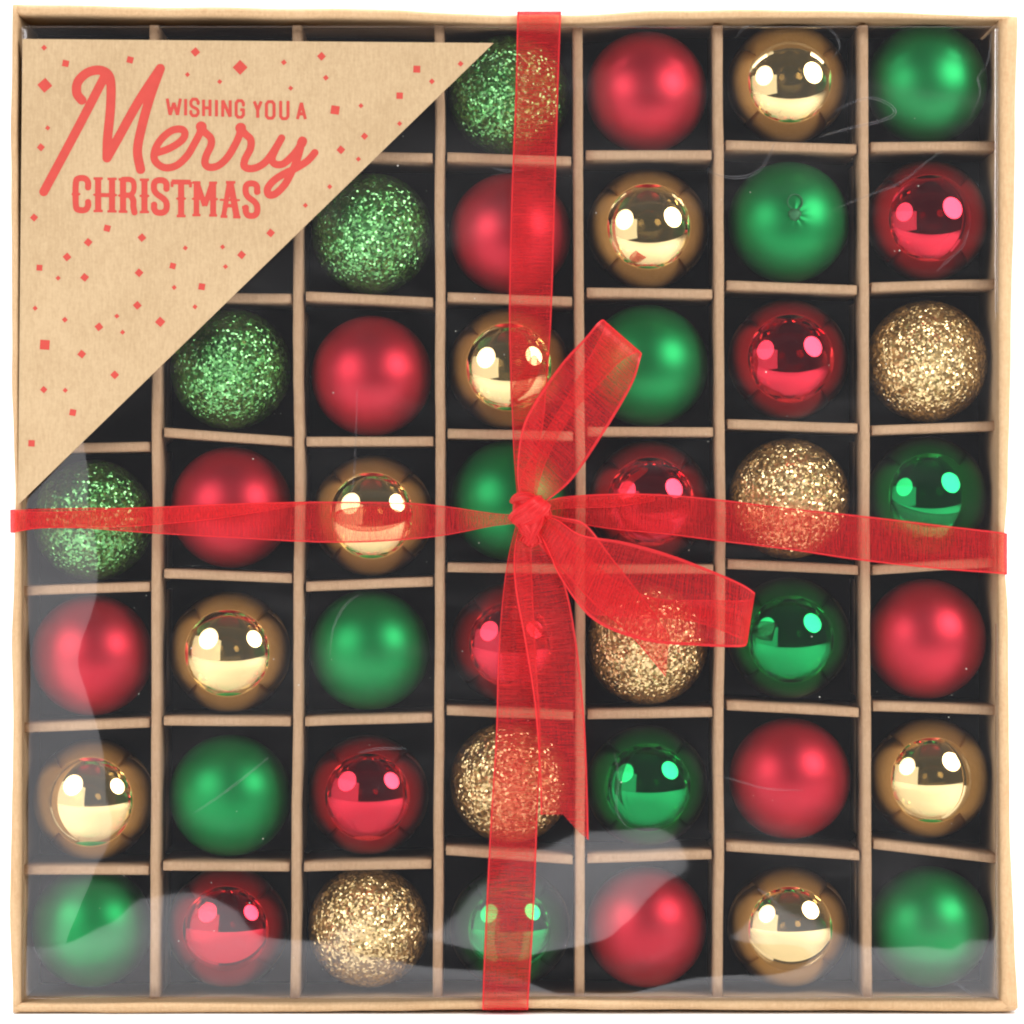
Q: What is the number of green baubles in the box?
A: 16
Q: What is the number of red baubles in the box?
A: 14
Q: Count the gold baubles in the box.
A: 13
